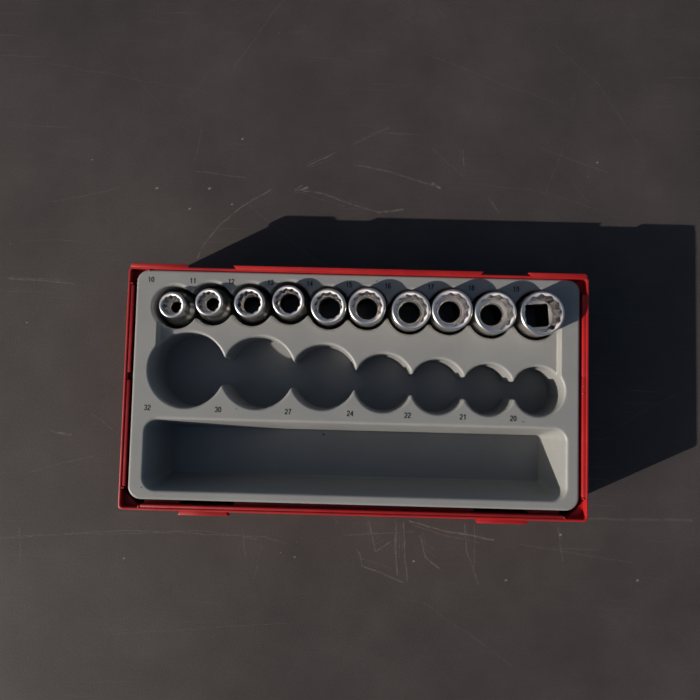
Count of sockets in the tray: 10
